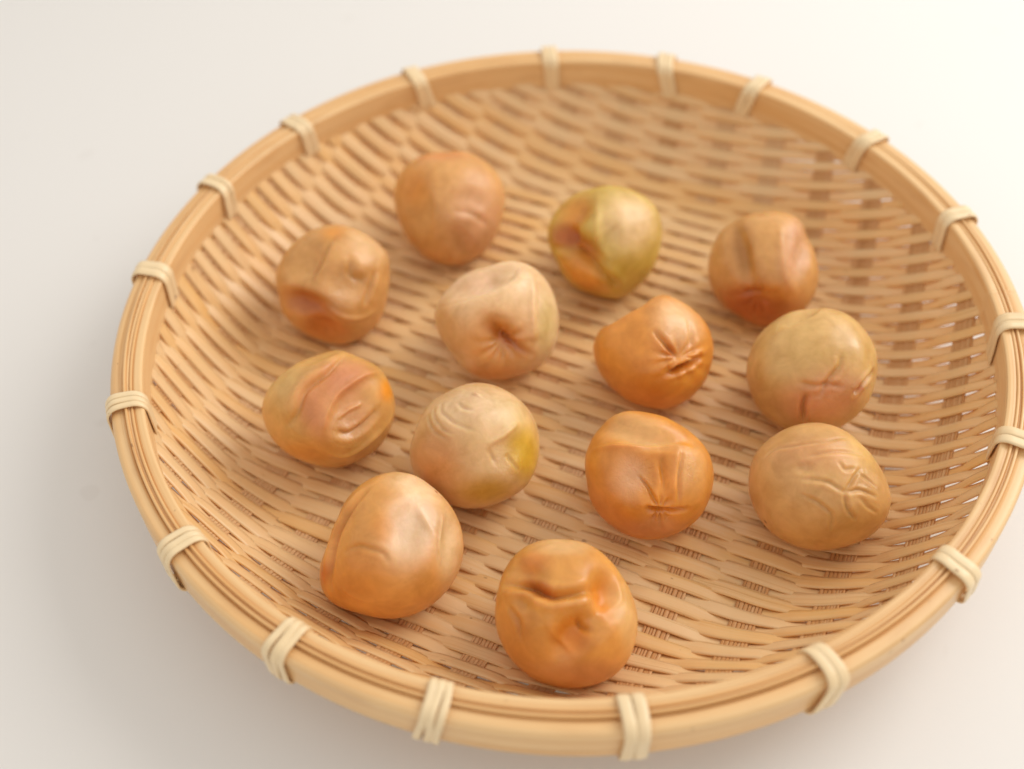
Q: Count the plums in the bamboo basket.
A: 13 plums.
